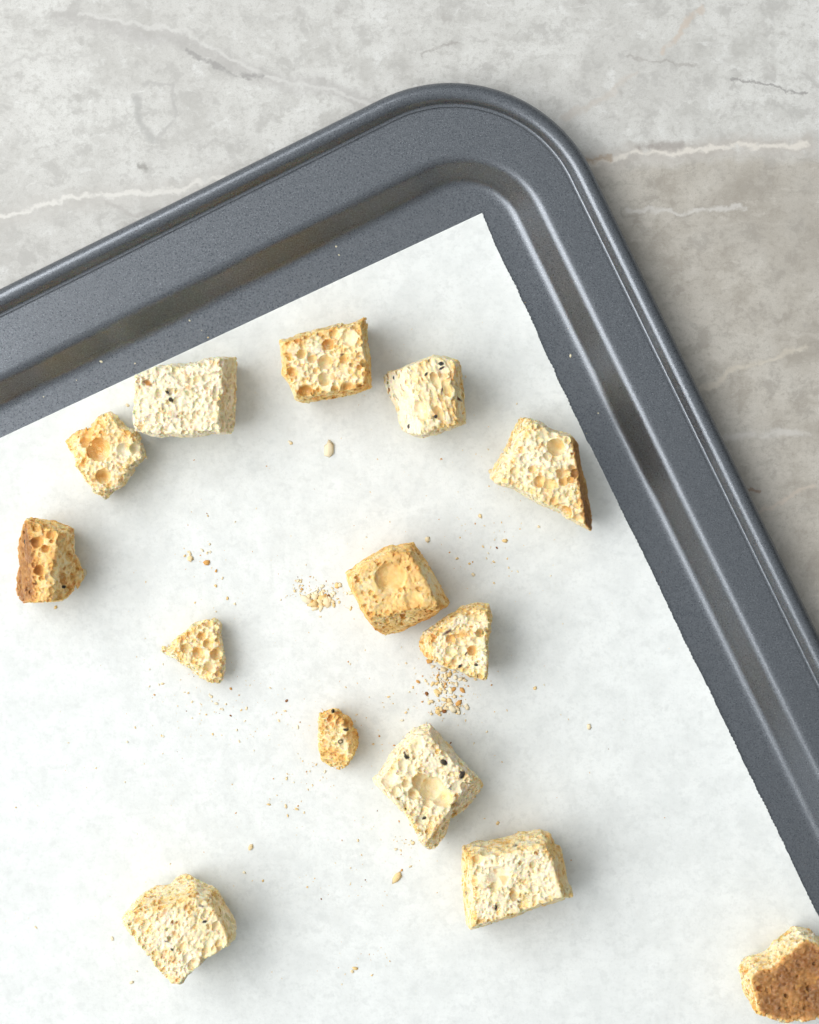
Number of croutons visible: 14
